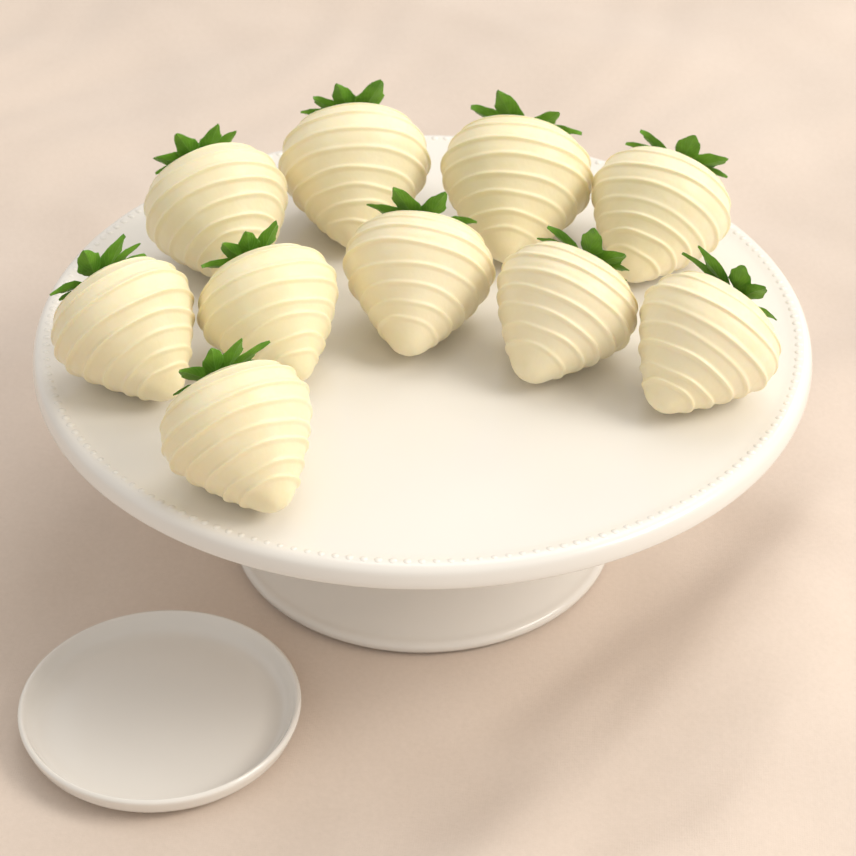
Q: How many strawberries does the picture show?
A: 10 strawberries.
